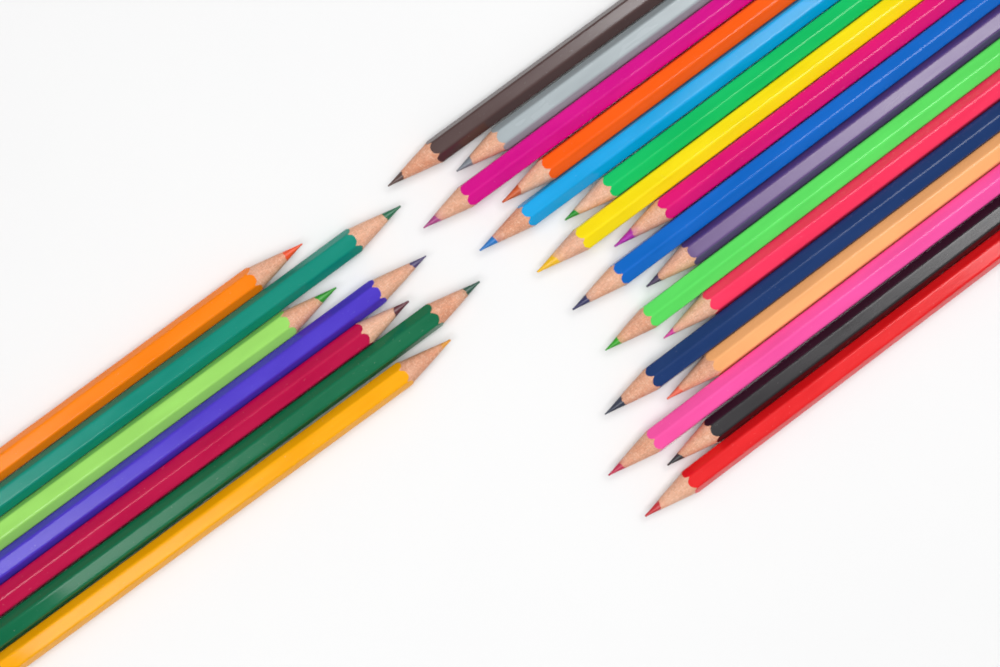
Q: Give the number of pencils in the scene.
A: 24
